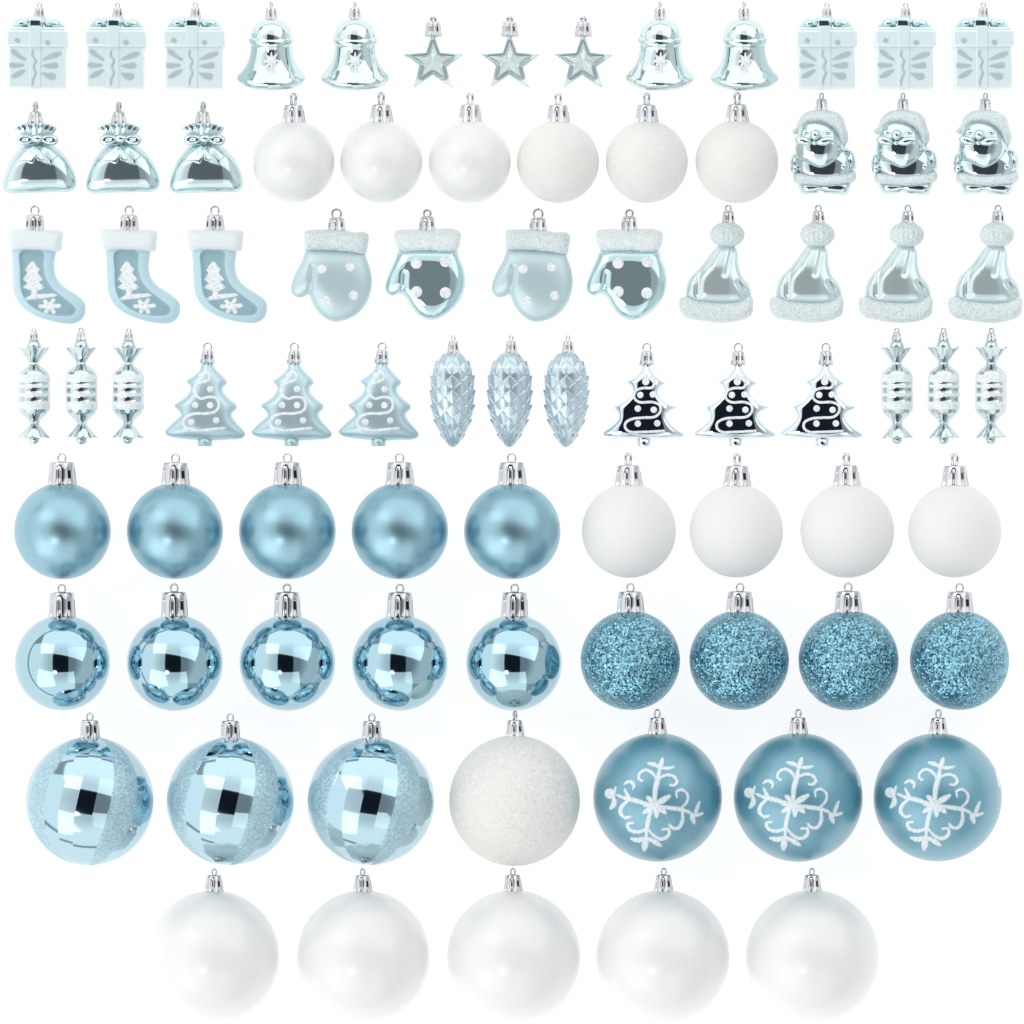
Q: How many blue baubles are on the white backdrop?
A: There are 20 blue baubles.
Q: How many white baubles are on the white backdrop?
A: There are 16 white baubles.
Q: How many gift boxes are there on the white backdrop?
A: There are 6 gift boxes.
